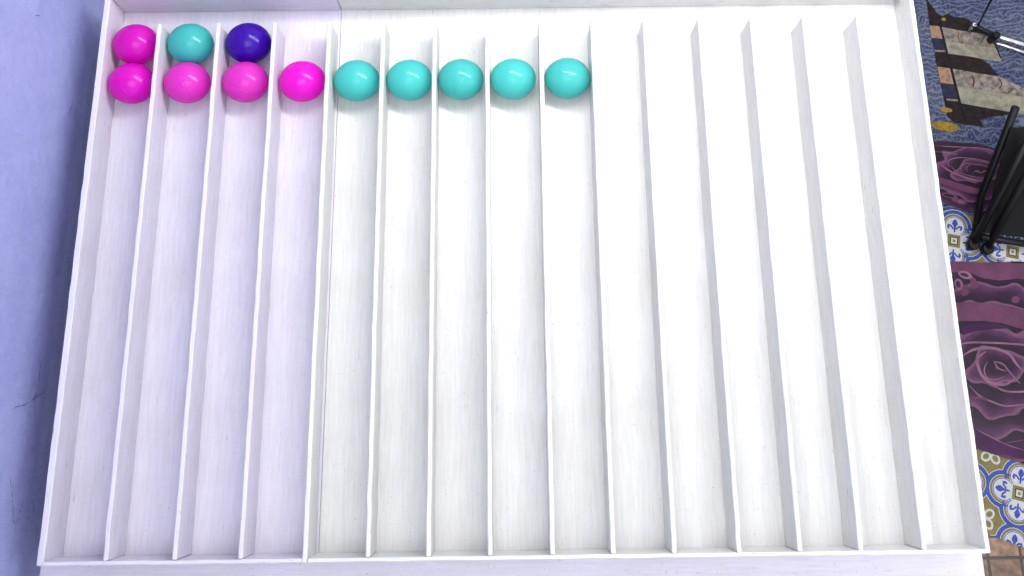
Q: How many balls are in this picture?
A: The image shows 12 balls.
